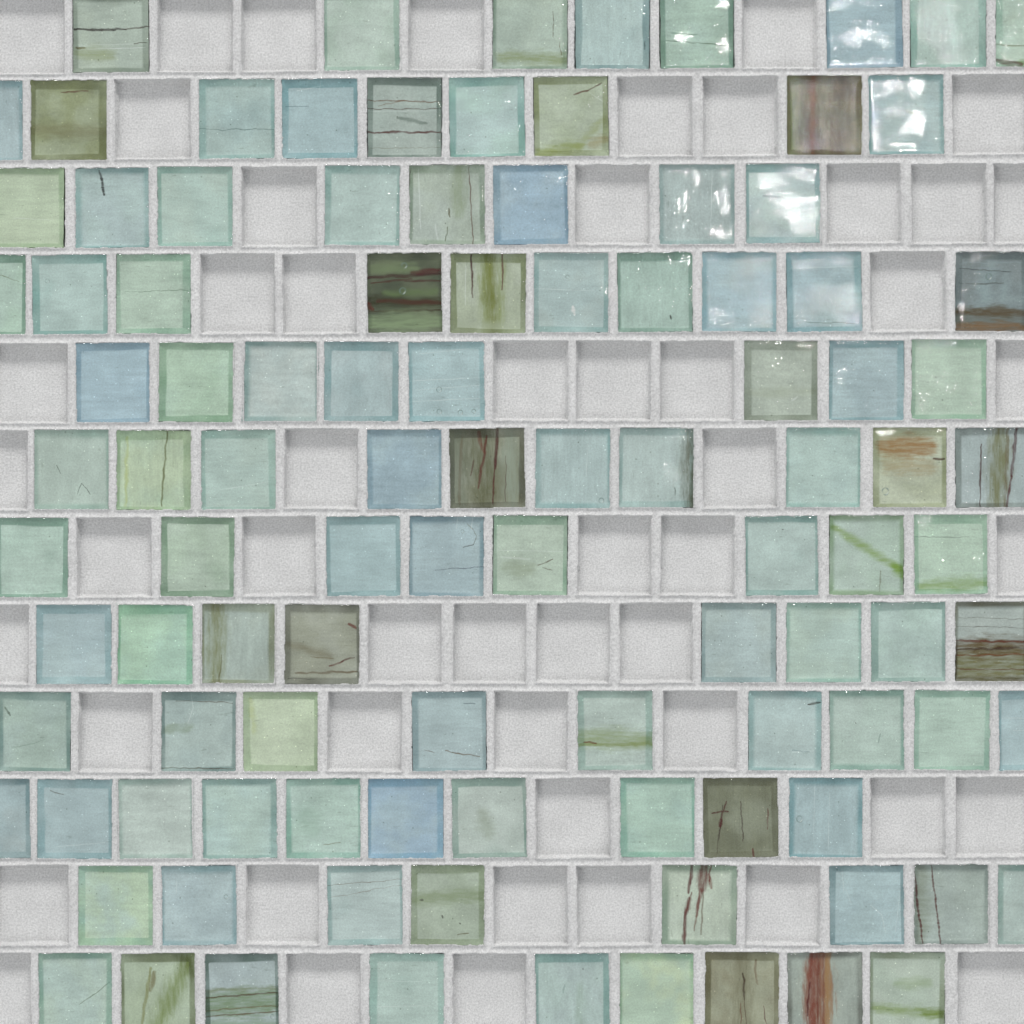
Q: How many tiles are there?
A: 105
